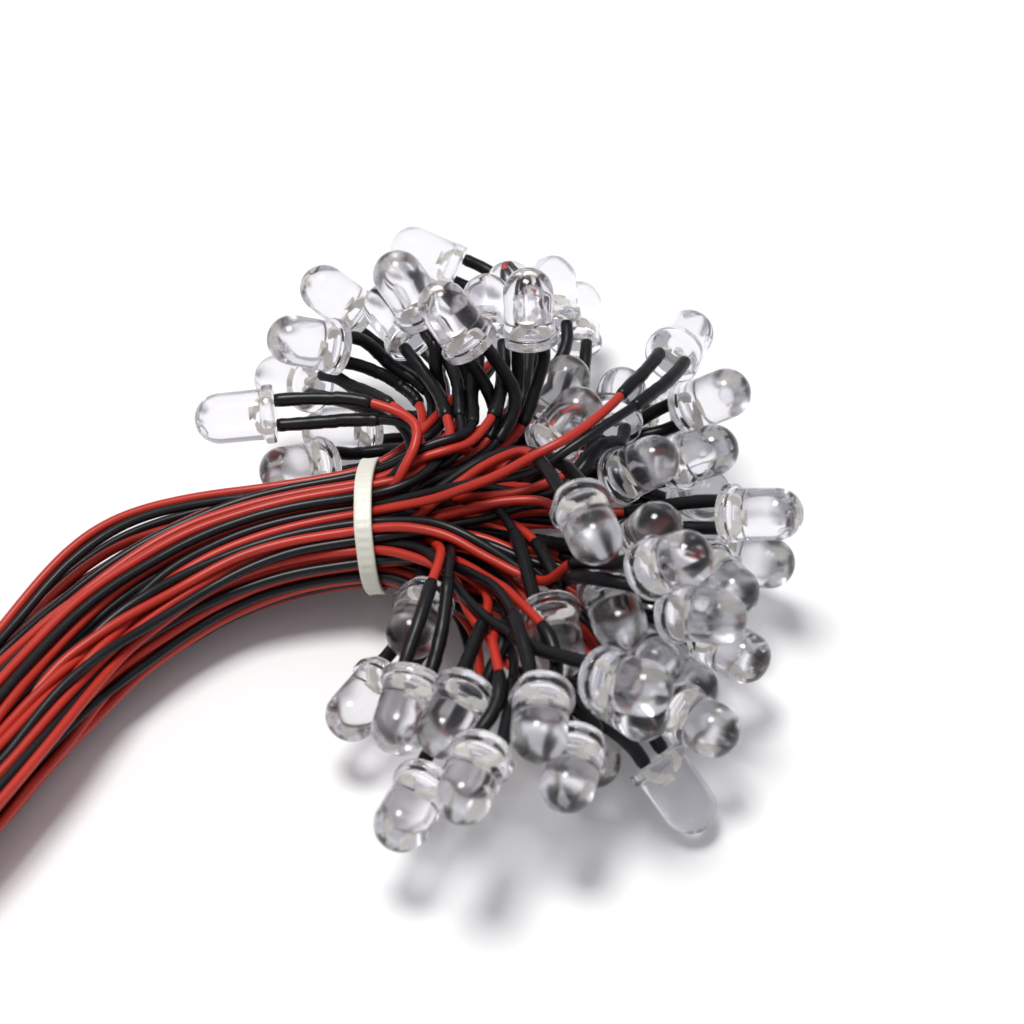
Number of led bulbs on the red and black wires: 50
